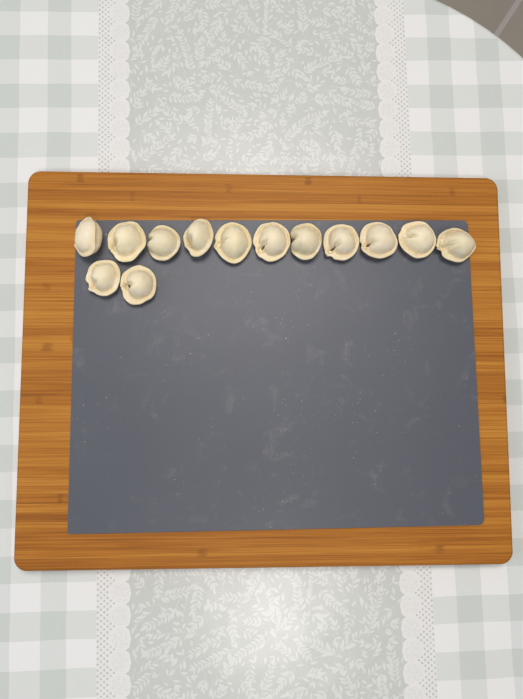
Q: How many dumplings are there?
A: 13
